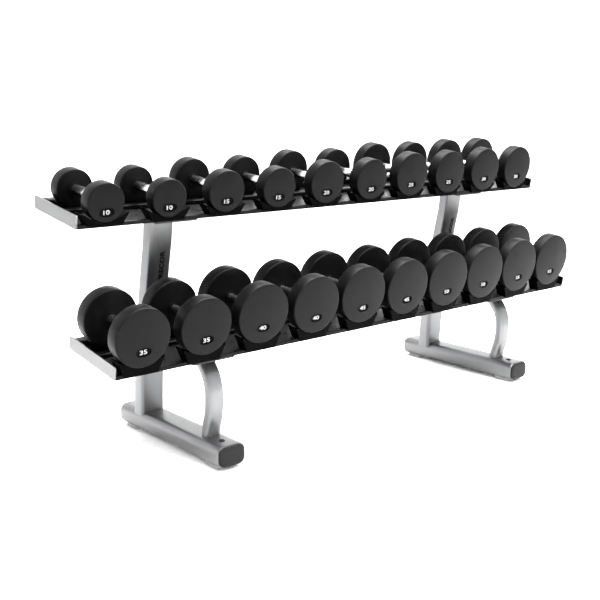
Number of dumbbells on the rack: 20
